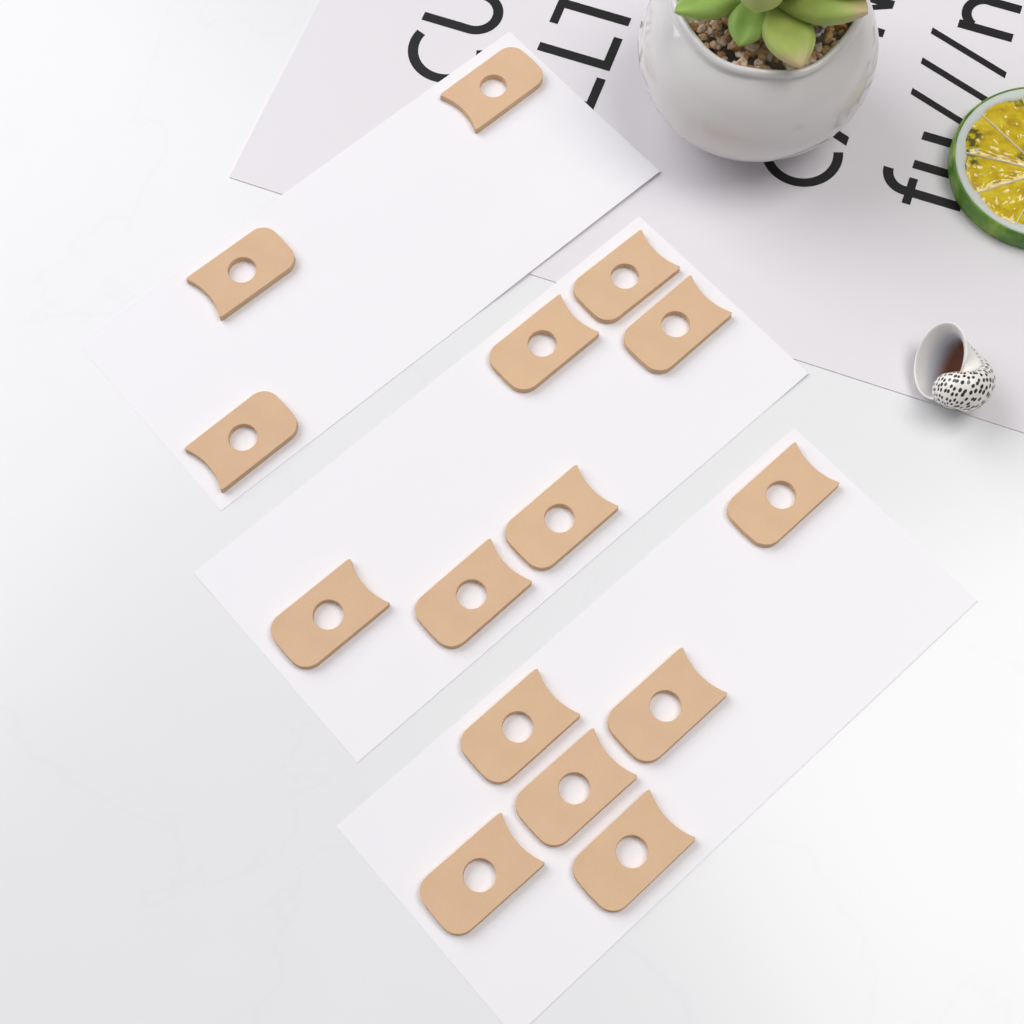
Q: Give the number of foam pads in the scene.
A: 15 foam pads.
